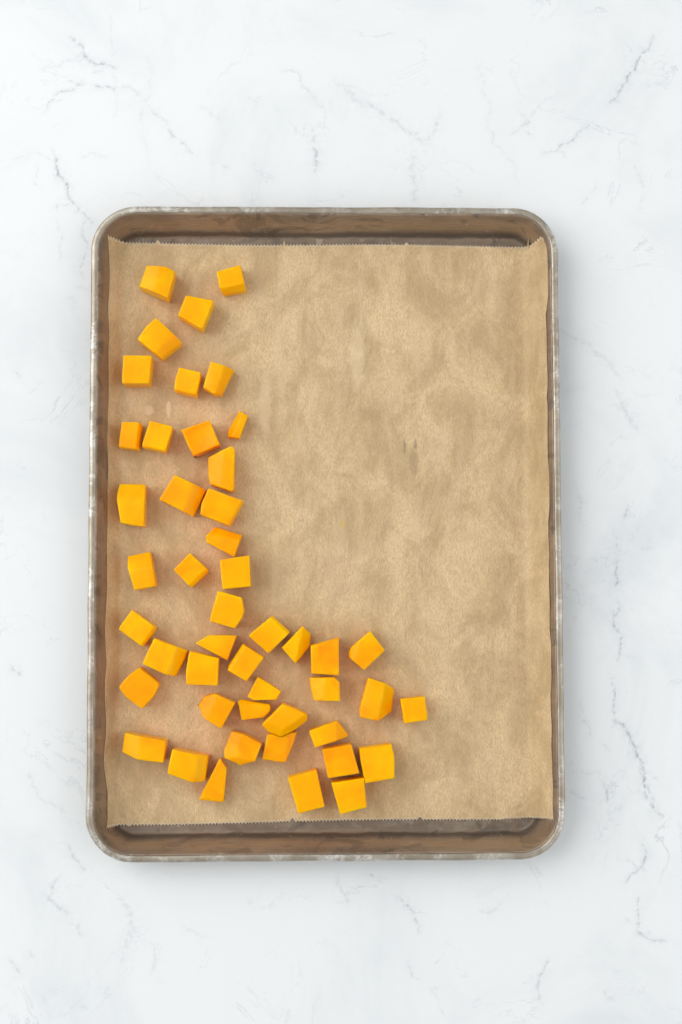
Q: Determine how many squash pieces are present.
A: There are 47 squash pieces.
